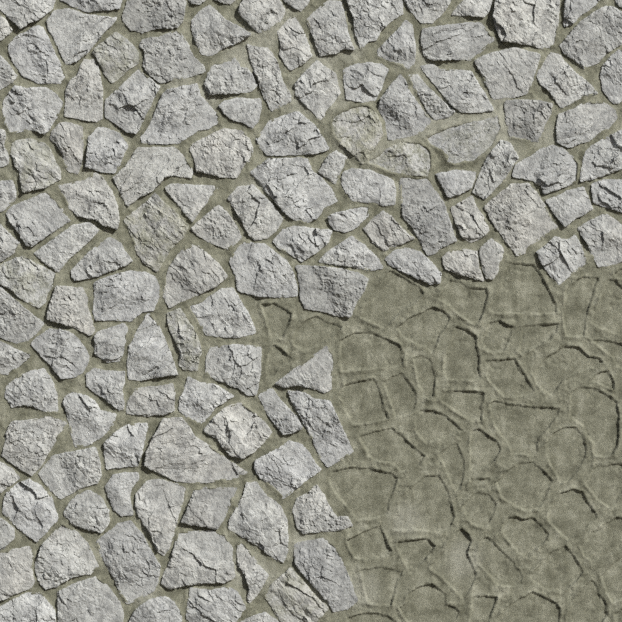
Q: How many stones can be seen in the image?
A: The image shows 132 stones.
